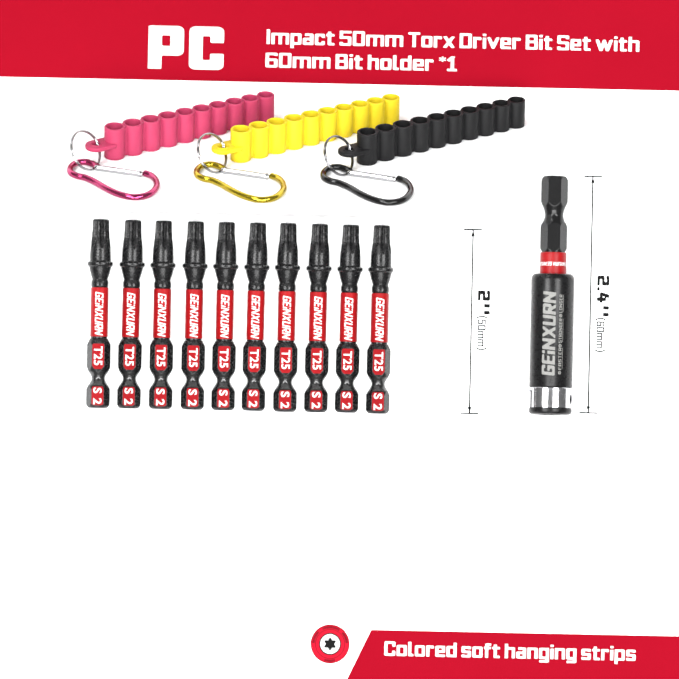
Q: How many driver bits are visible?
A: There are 10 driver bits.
